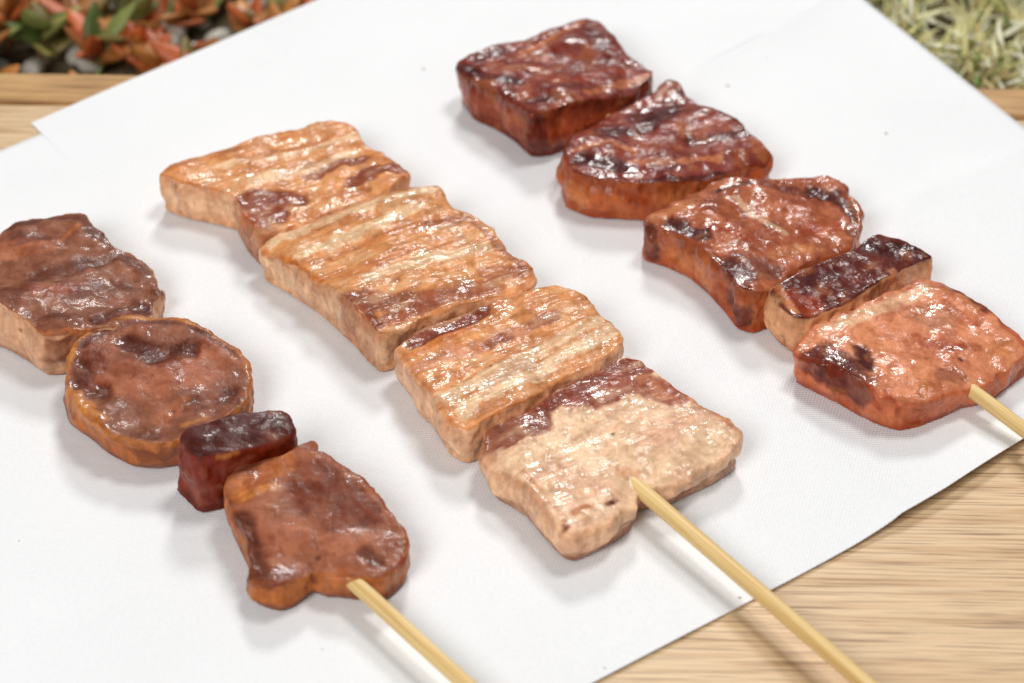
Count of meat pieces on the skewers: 13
